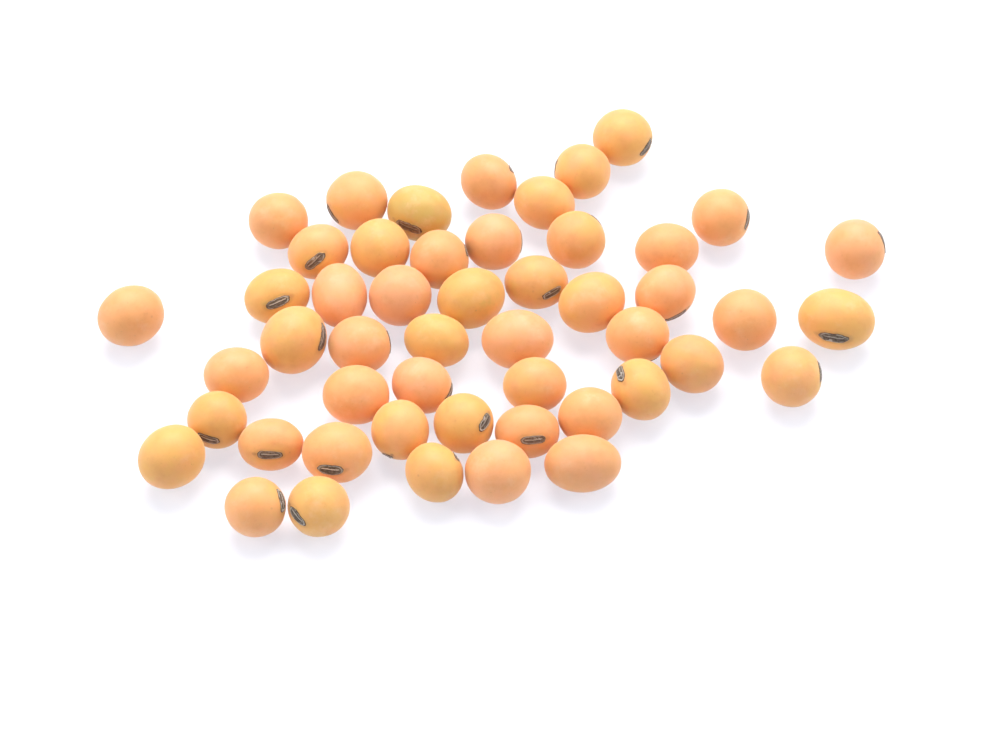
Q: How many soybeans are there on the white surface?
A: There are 50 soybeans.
